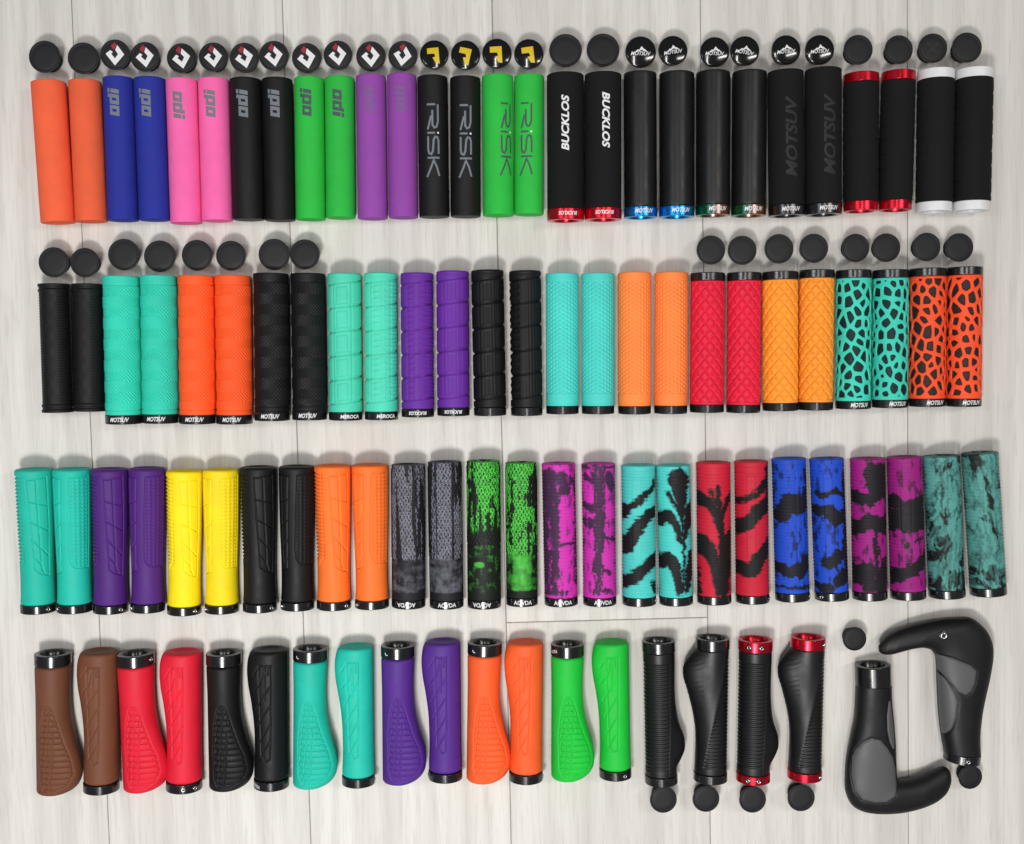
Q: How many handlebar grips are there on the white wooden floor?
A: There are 100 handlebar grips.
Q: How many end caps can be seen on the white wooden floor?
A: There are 50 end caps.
